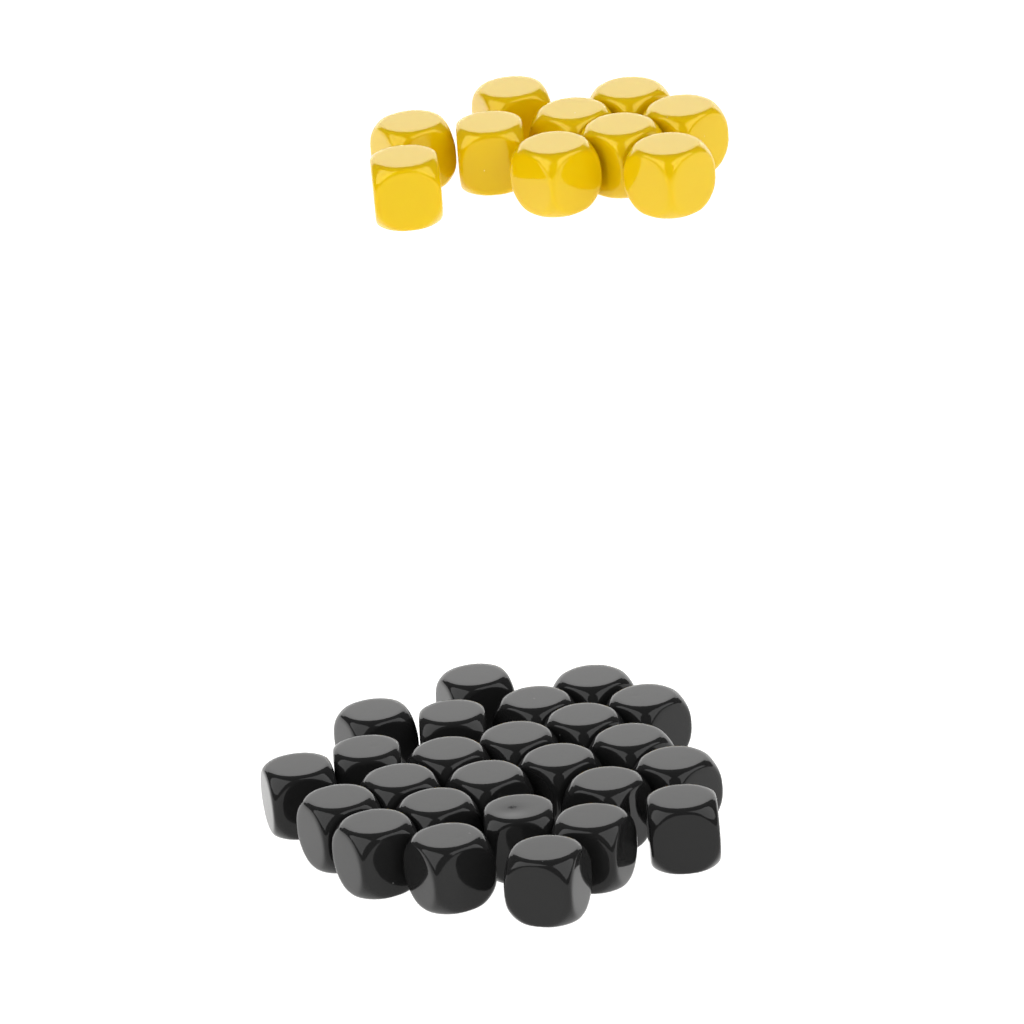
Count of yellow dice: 10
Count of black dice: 25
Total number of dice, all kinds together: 35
